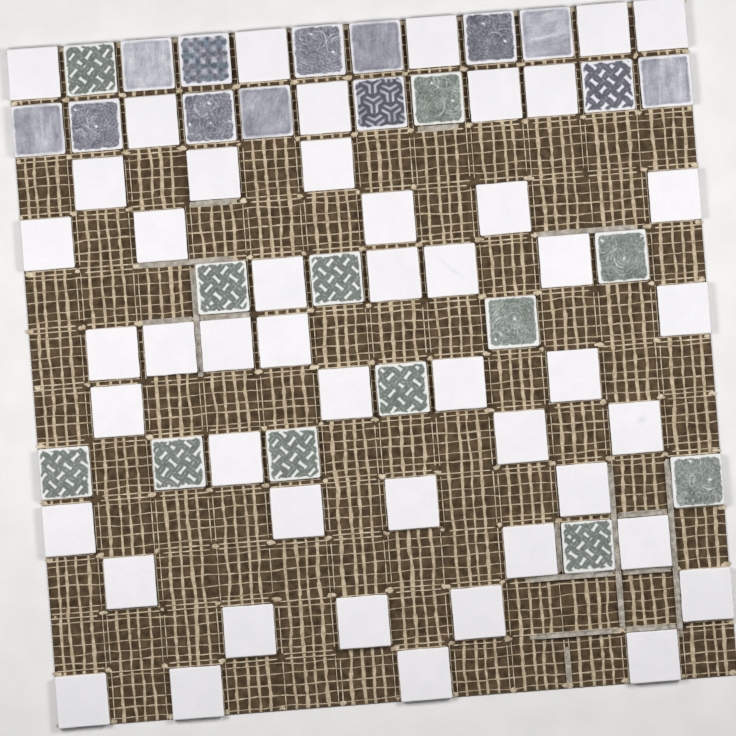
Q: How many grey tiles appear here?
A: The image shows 13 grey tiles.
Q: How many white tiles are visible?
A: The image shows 48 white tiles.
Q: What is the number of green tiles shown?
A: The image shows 12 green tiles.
